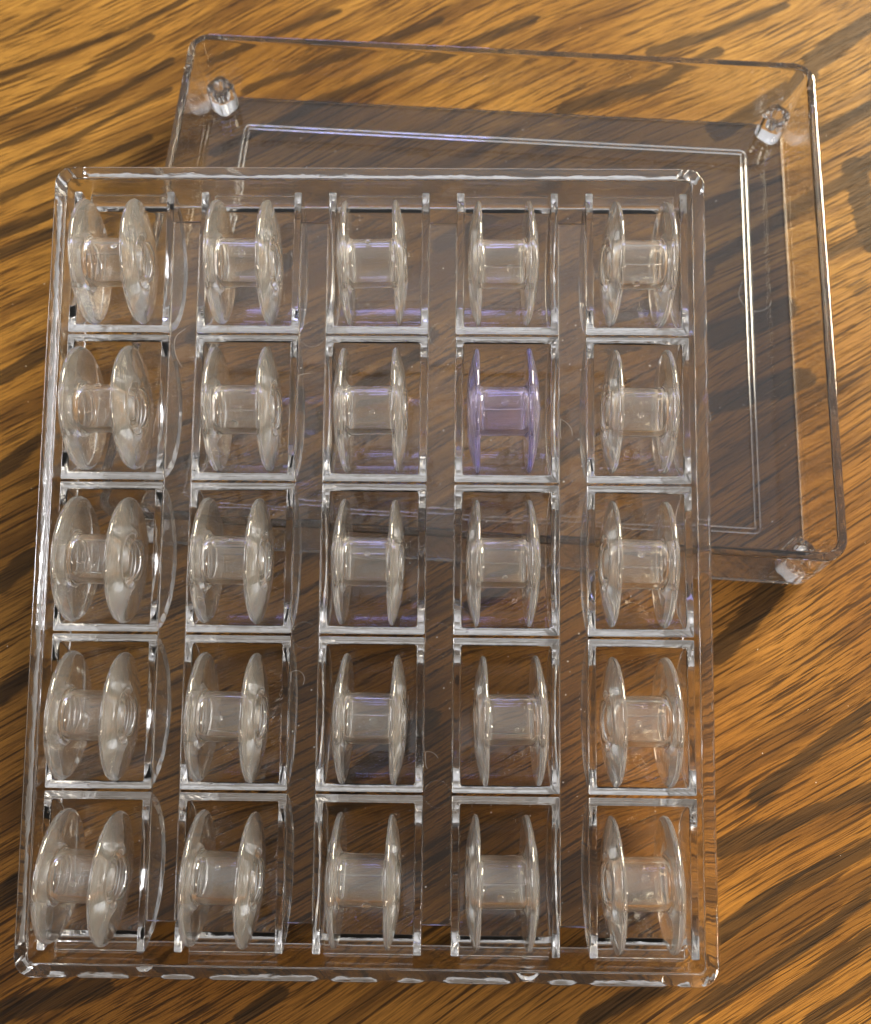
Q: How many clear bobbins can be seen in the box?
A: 24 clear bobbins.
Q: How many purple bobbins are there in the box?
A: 1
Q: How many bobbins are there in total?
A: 25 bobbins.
